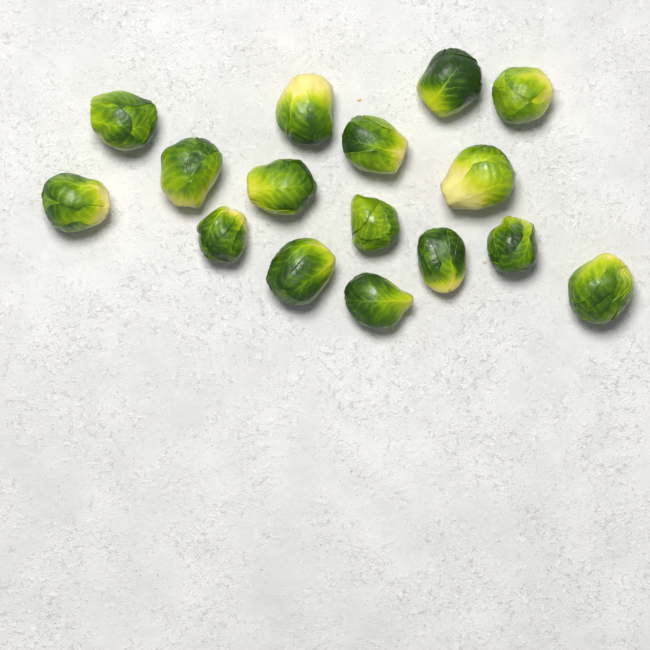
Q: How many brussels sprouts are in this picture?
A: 16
